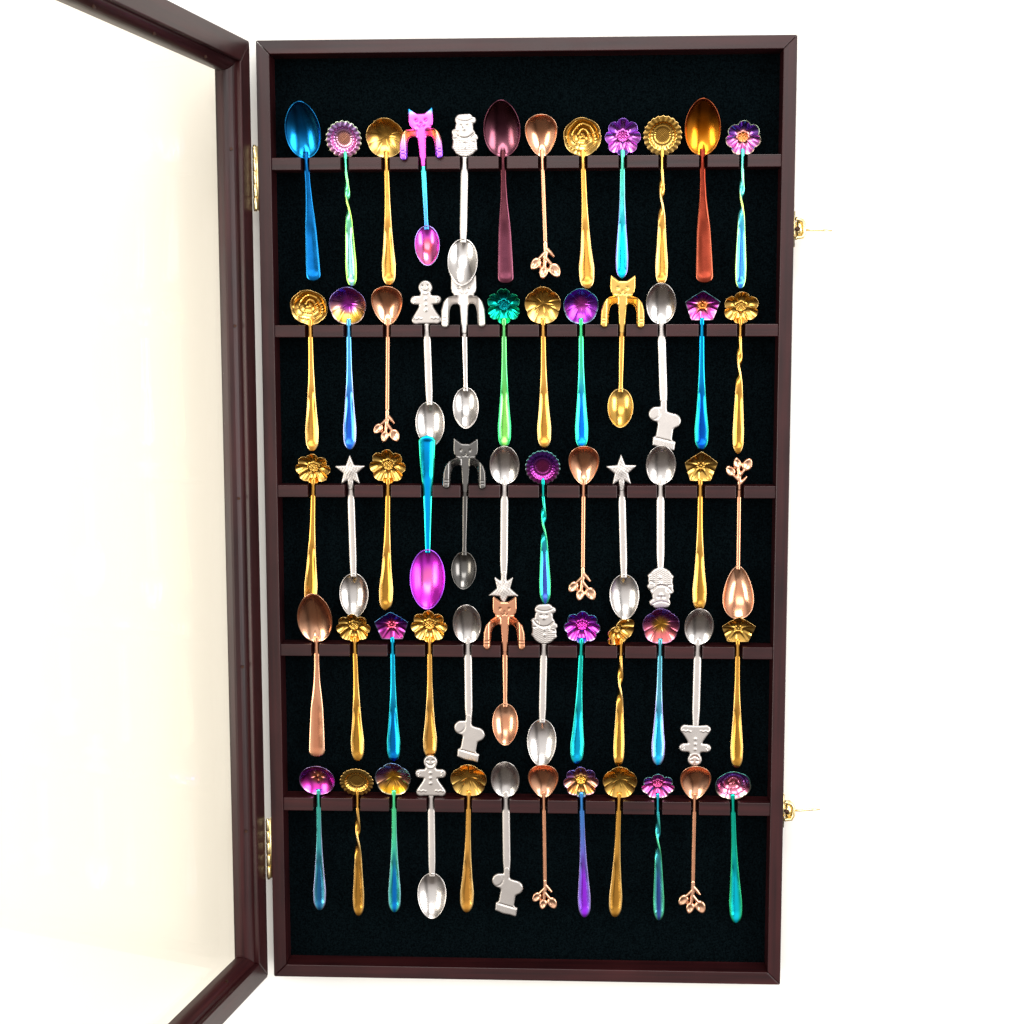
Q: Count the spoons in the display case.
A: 60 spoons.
